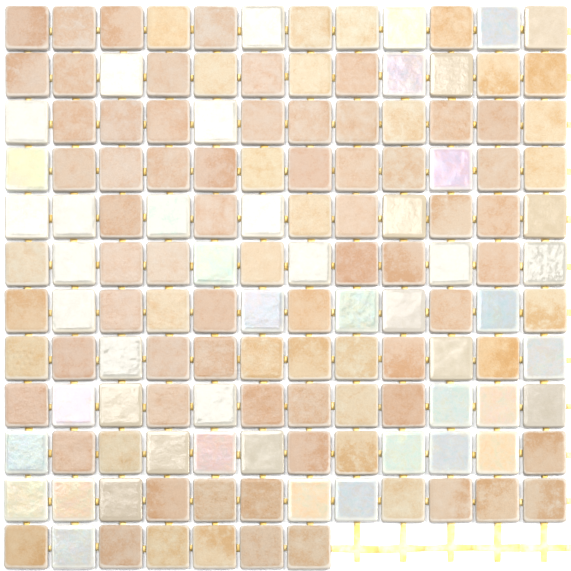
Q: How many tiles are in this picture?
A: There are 139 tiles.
